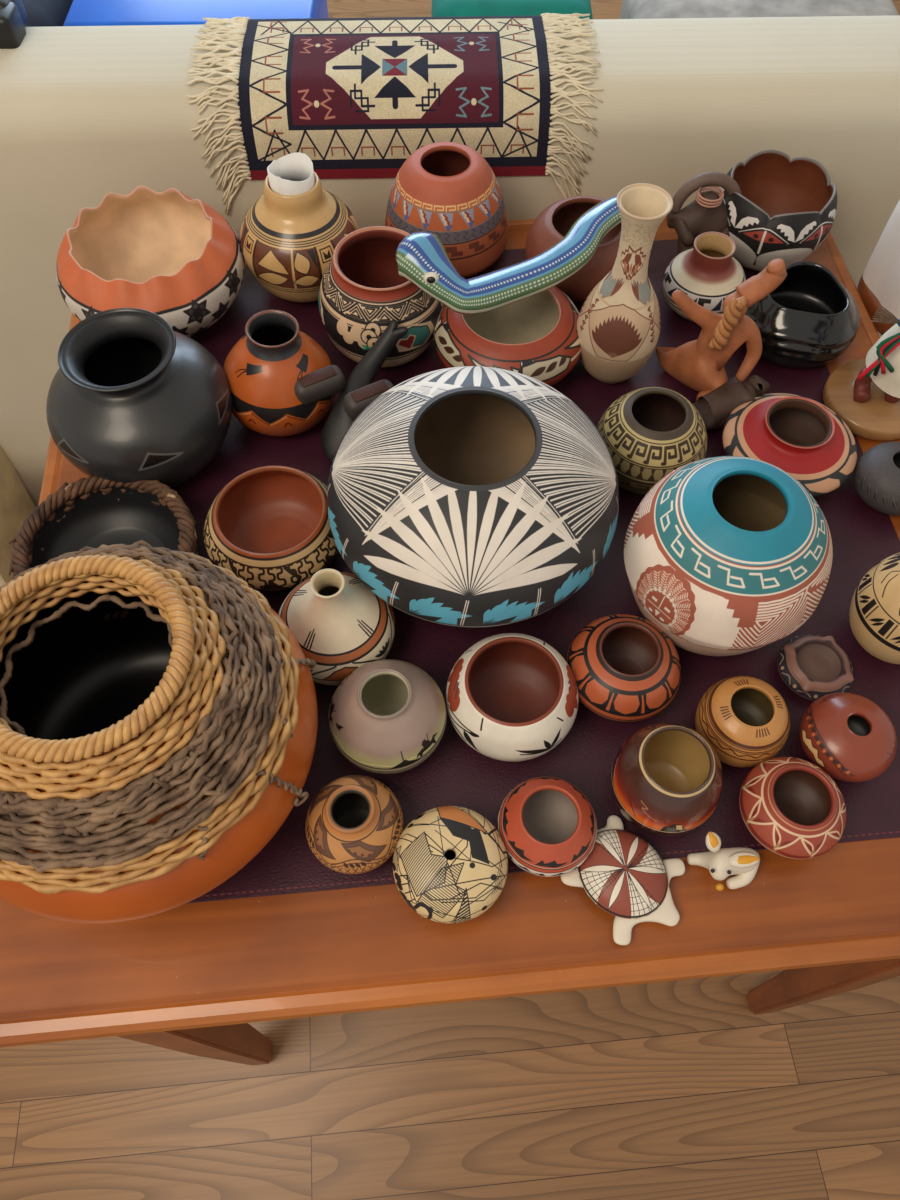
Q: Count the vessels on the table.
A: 33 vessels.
